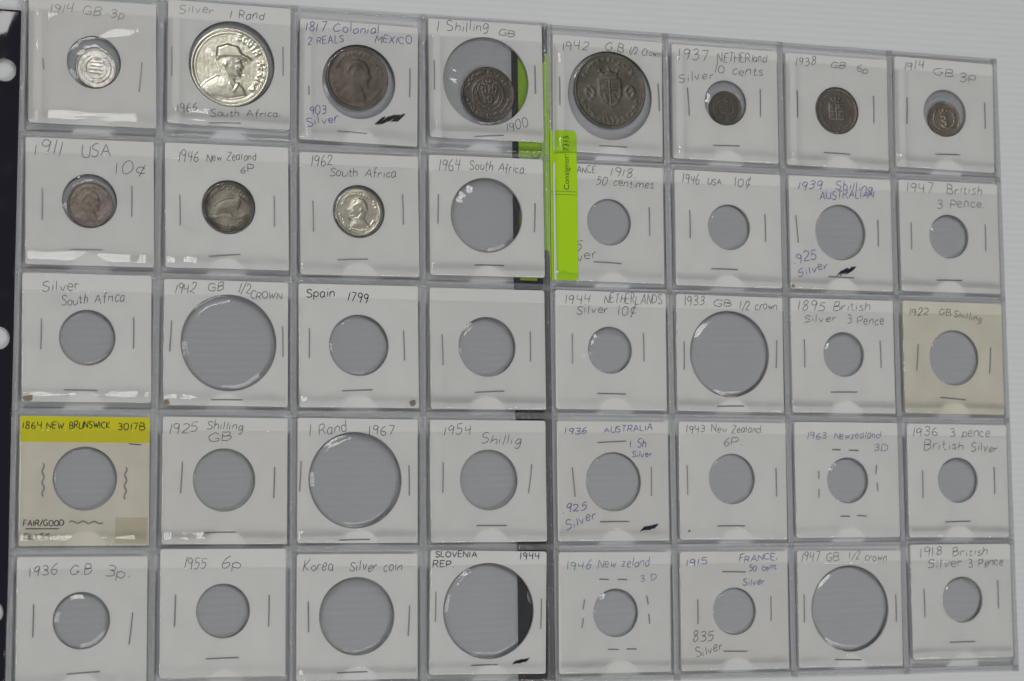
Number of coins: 11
